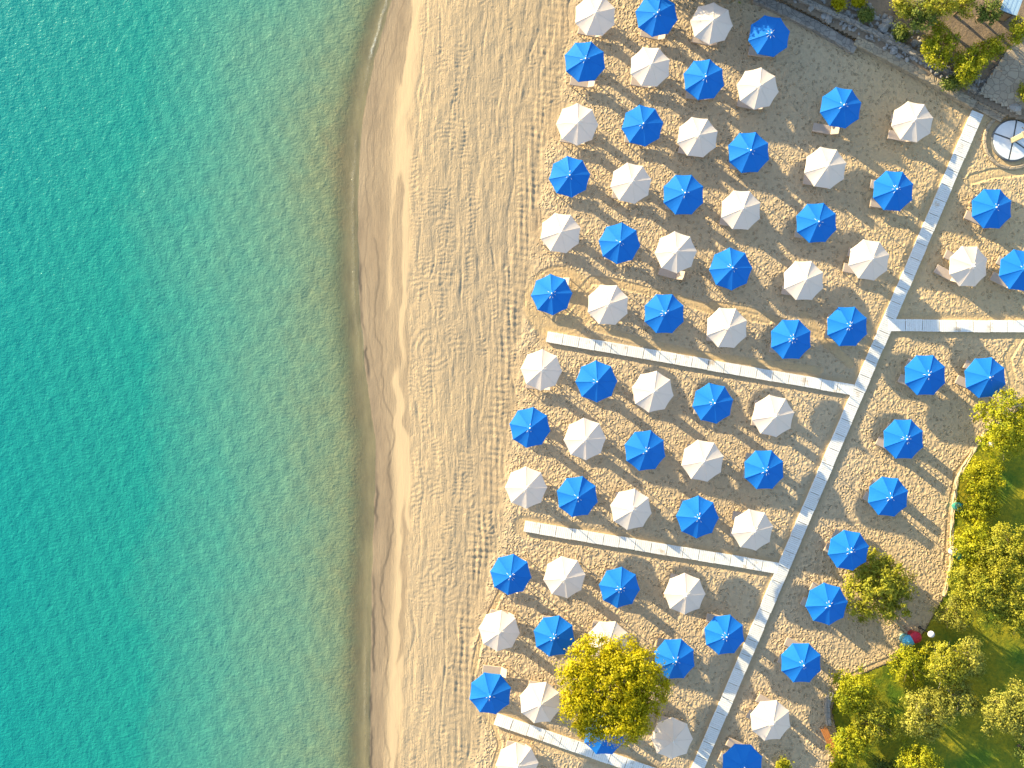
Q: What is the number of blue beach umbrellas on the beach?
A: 41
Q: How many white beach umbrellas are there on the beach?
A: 33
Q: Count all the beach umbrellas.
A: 74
